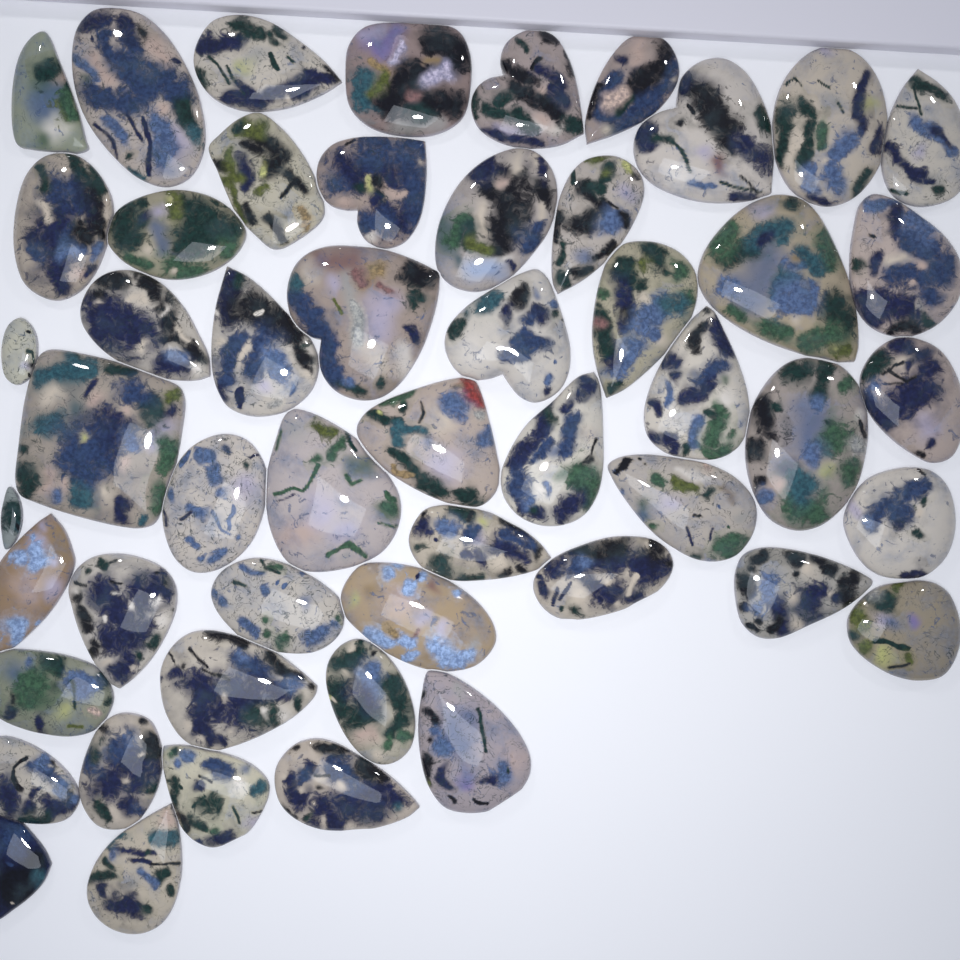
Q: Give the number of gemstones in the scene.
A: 52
